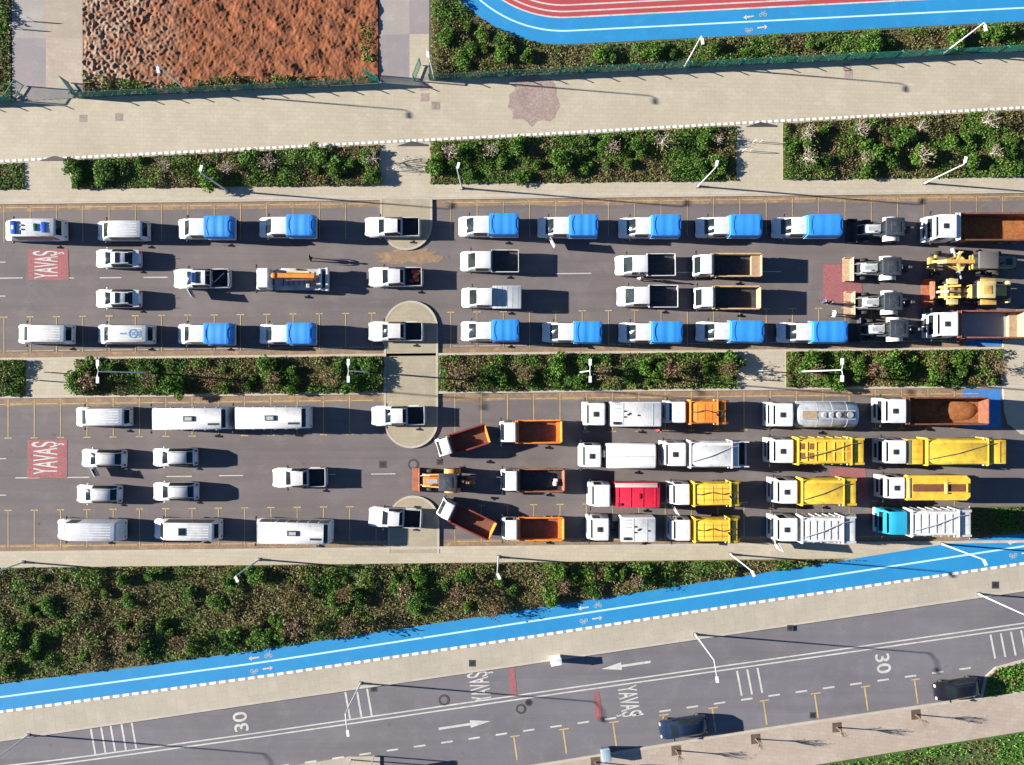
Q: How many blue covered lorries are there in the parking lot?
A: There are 14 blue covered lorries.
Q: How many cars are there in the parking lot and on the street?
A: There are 8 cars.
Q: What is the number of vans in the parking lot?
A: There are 7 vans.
